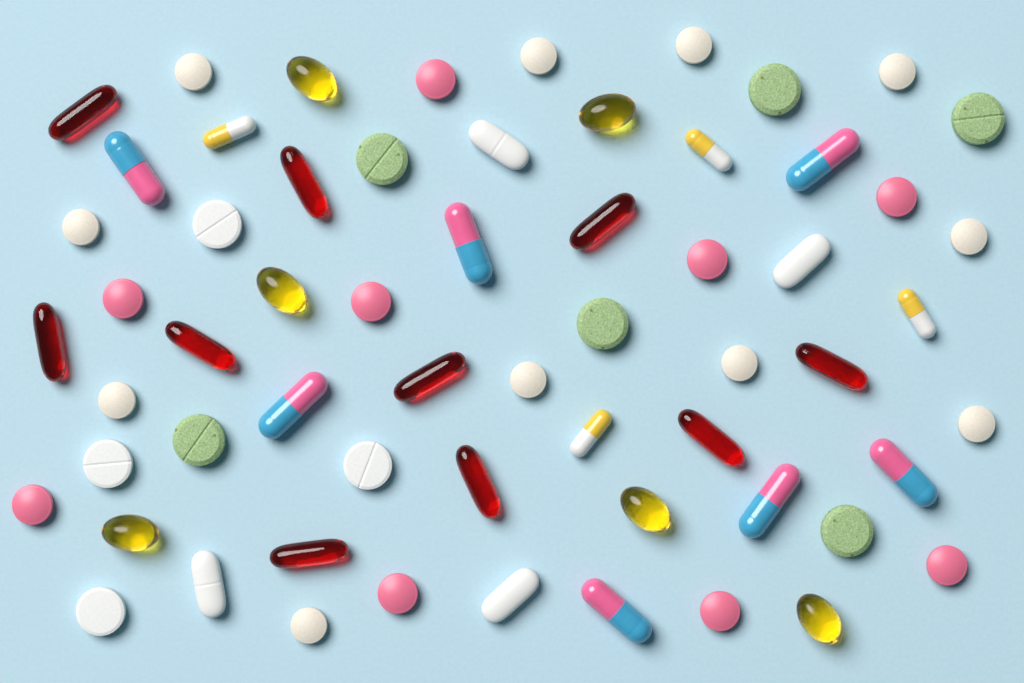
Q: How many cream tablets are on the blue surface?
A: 11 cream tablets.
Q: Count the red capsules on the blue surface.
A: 10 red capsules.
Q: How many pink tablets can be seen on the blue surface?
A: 9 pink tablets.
